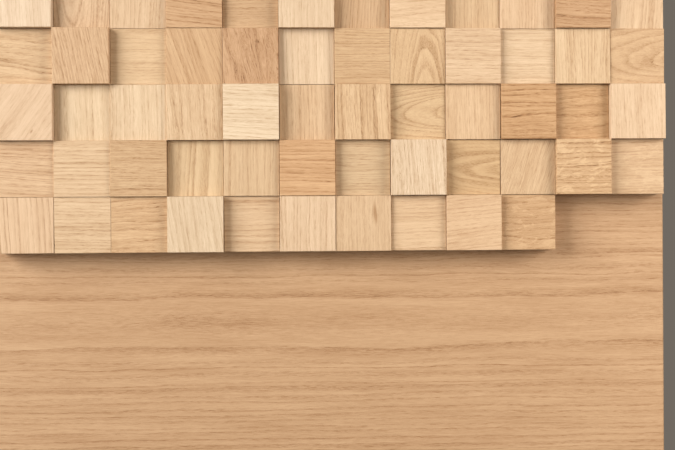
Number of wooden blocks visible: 58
